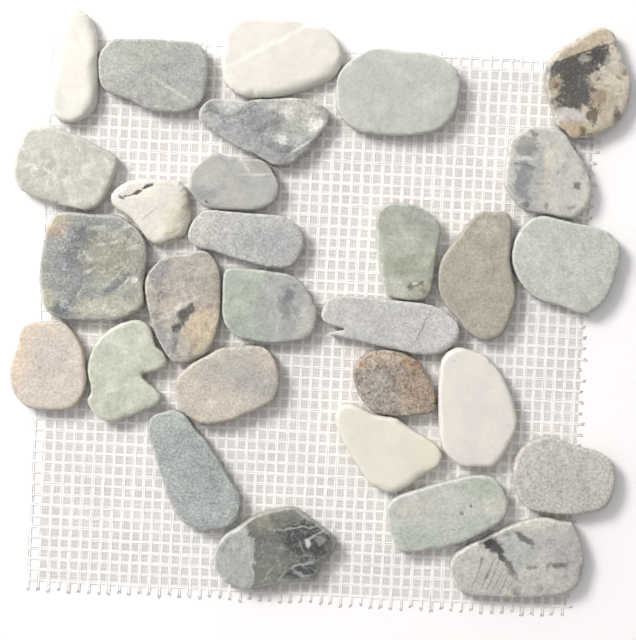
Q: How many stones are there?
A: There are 29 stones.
